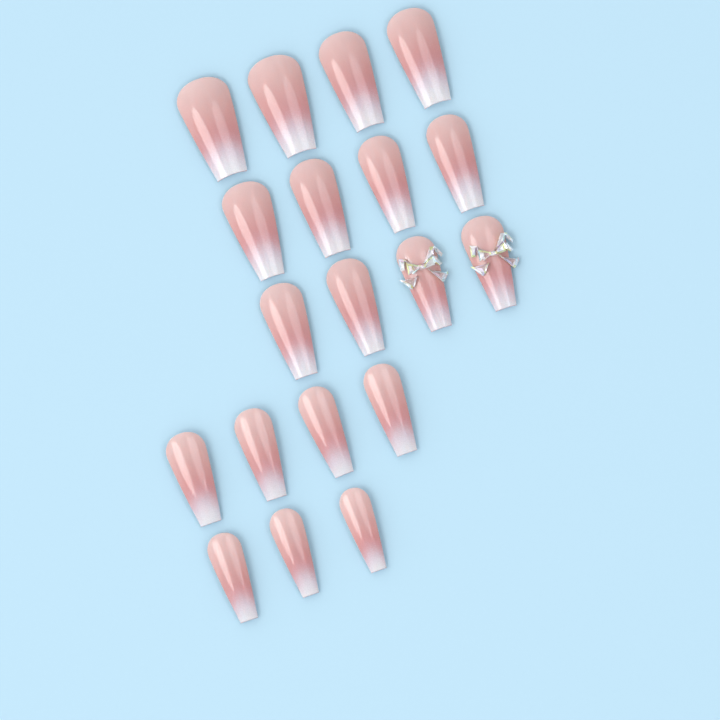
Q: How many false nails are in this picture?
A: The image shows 19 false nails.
